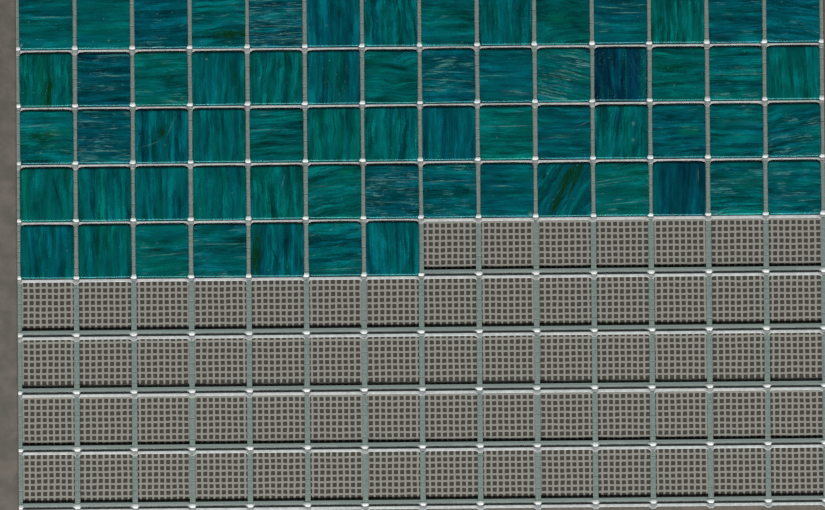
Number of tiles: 63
